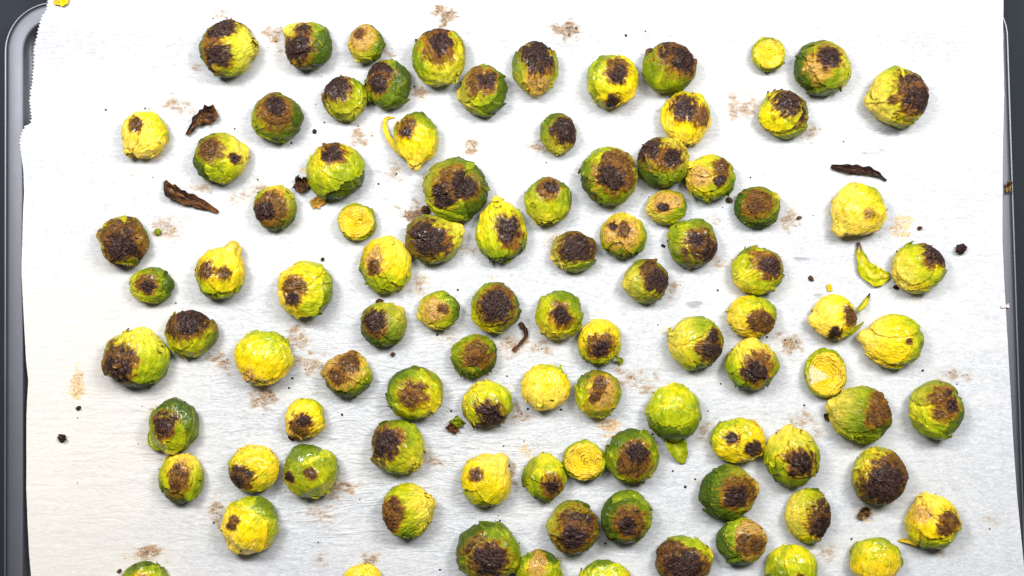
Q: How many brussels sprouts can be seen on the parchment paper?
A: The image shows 96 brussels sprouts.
